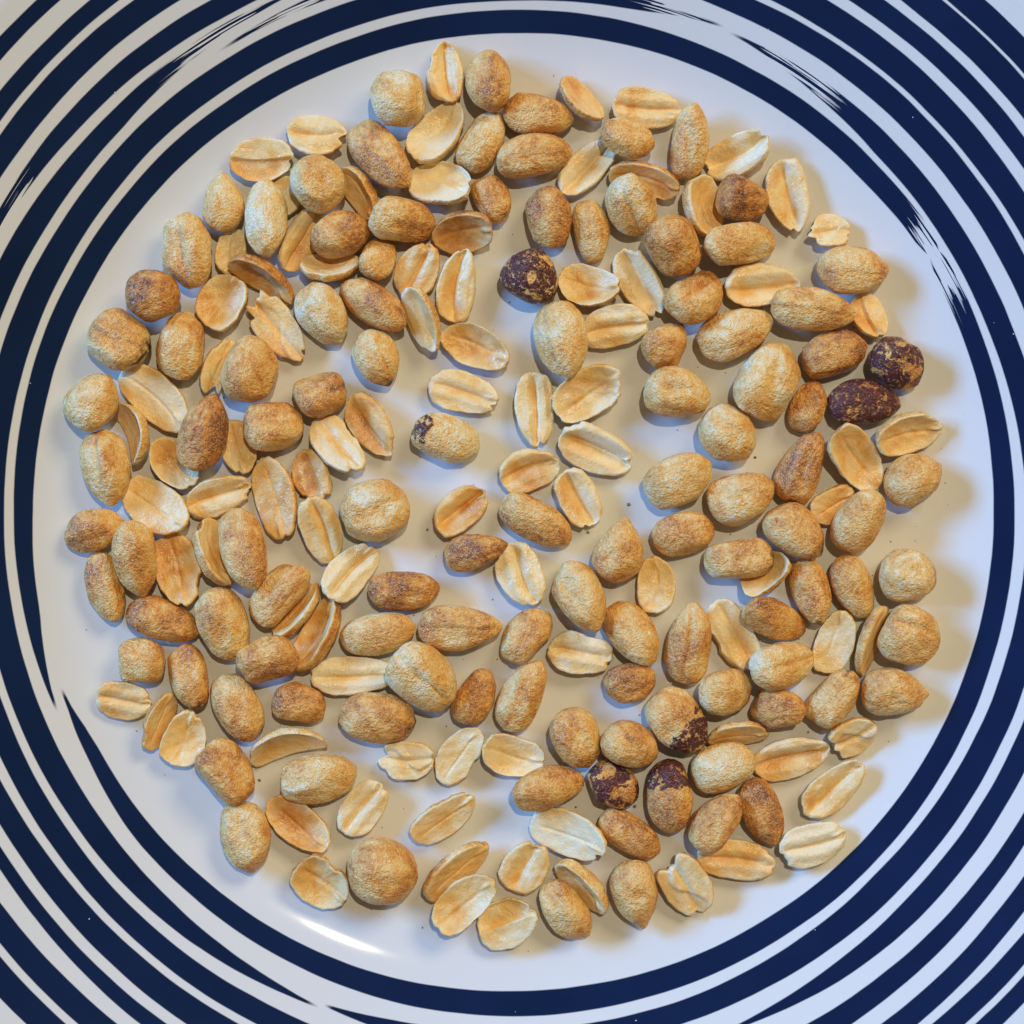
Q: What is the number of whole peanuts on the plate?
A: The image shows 111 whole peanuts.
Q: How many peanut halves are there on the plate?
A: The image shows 90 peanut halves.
